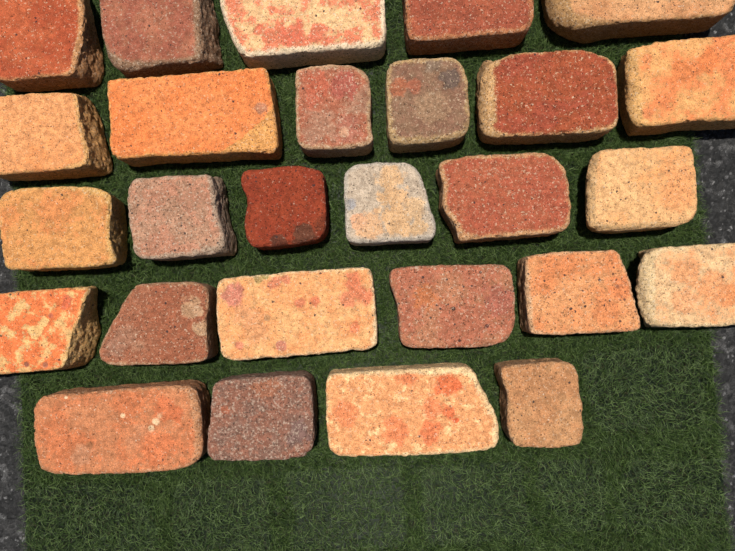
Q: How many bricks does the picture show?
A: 27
